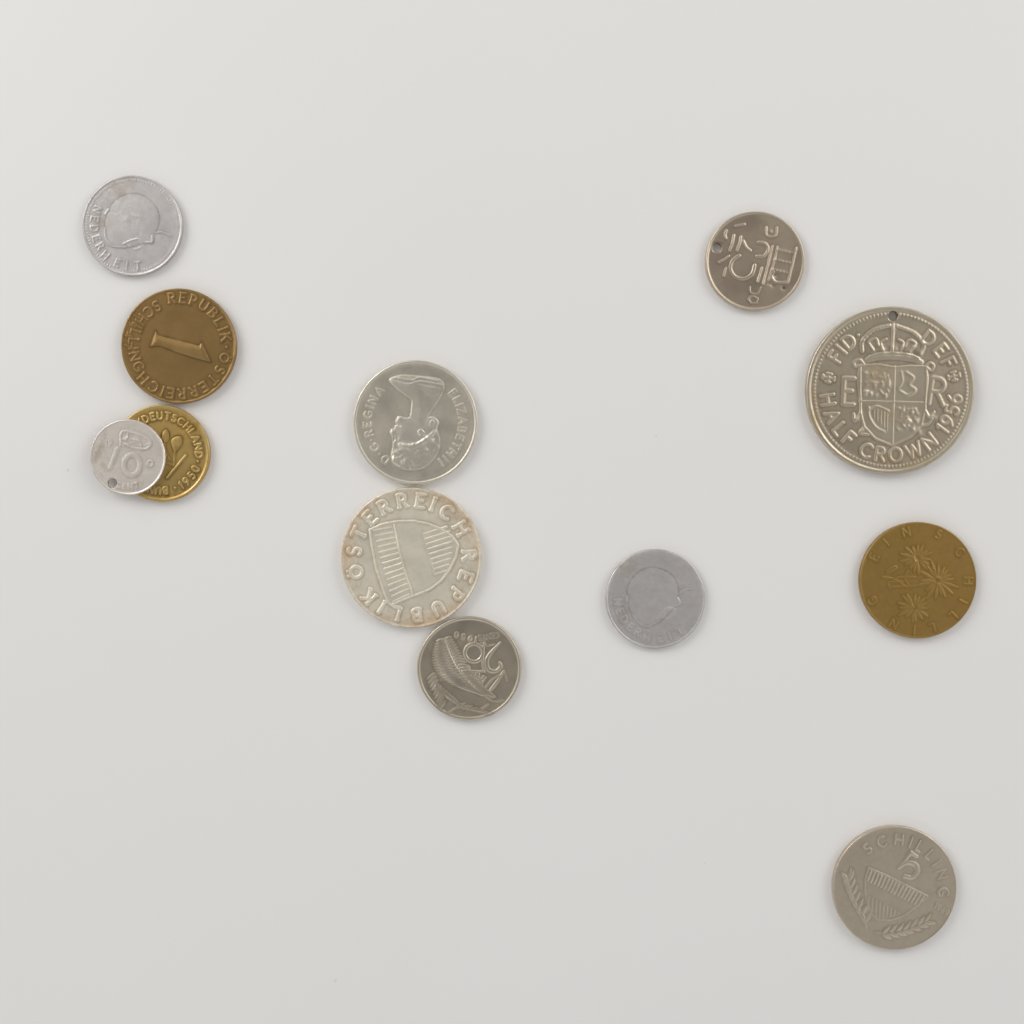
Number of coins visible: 12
